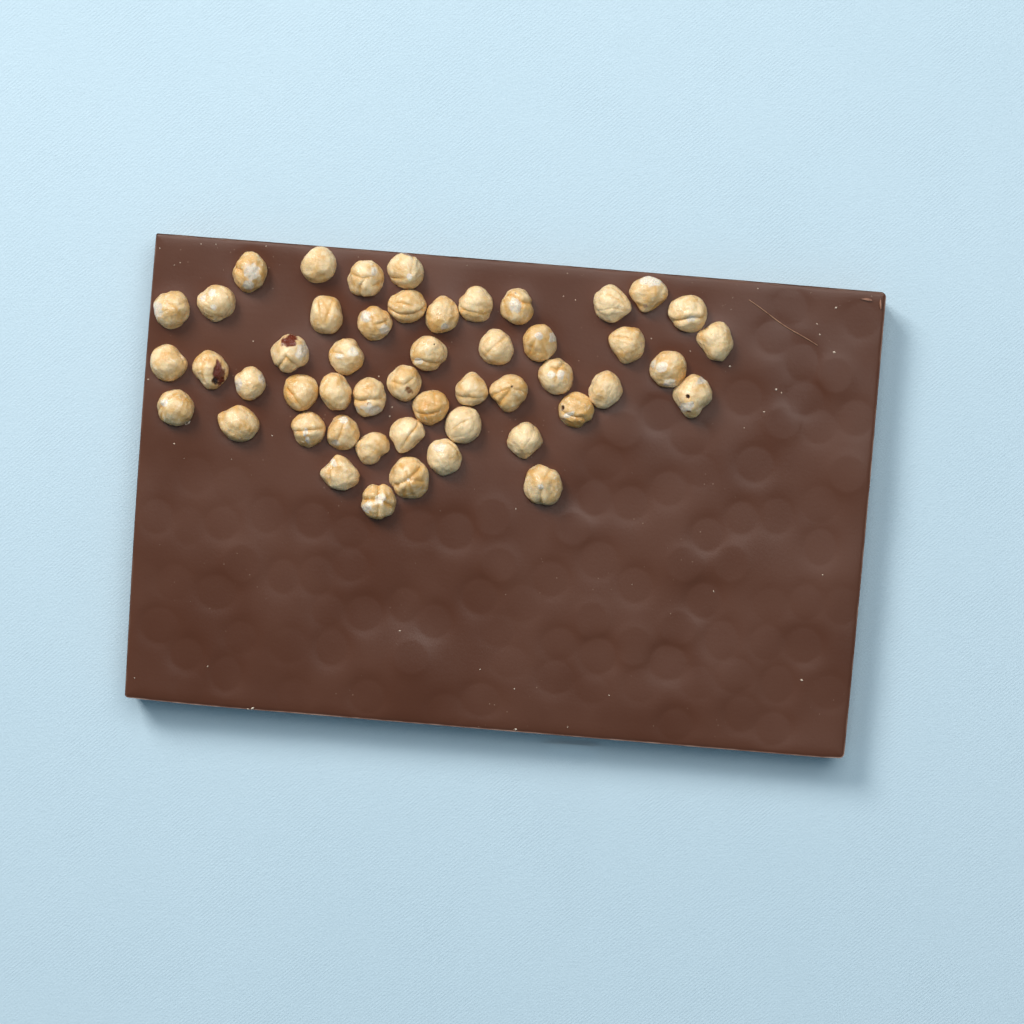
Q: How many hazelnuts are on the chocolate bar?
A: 50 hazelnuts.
